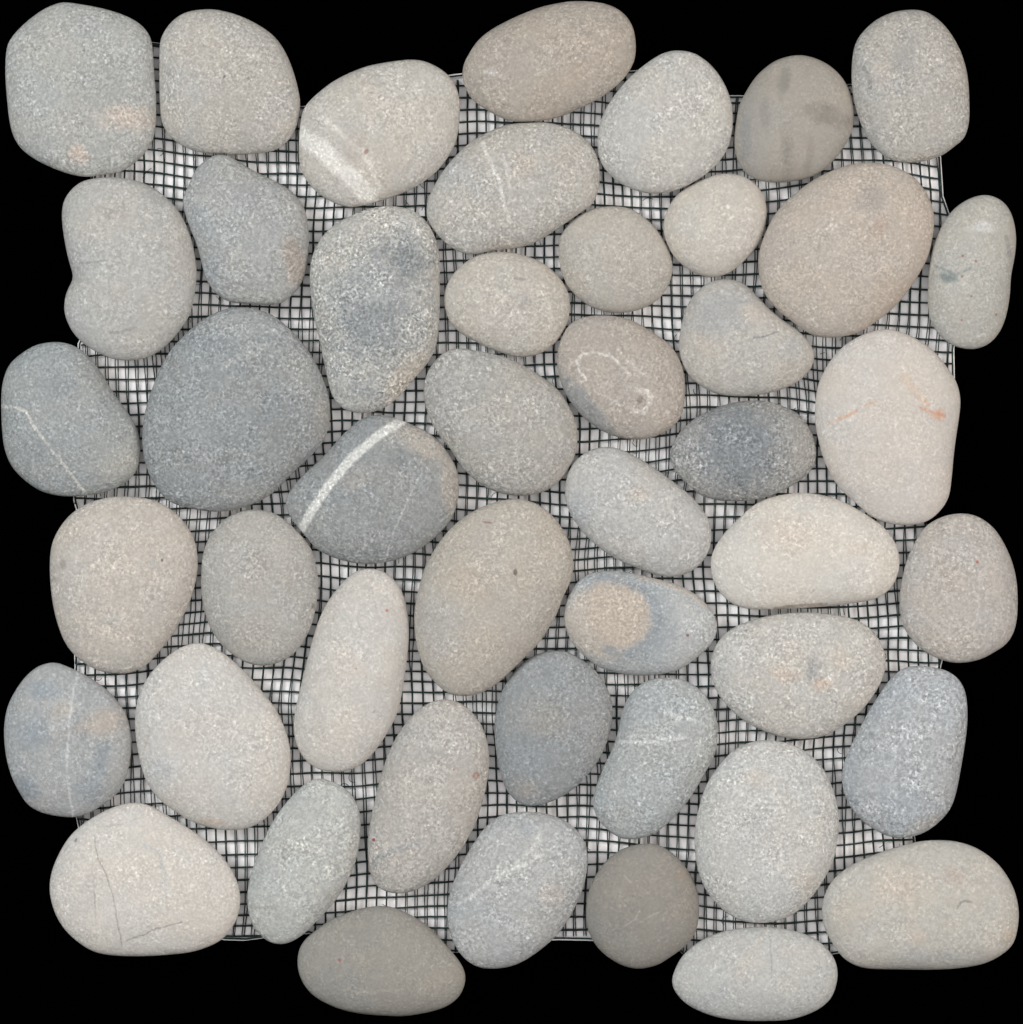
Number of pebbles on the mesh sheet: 47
